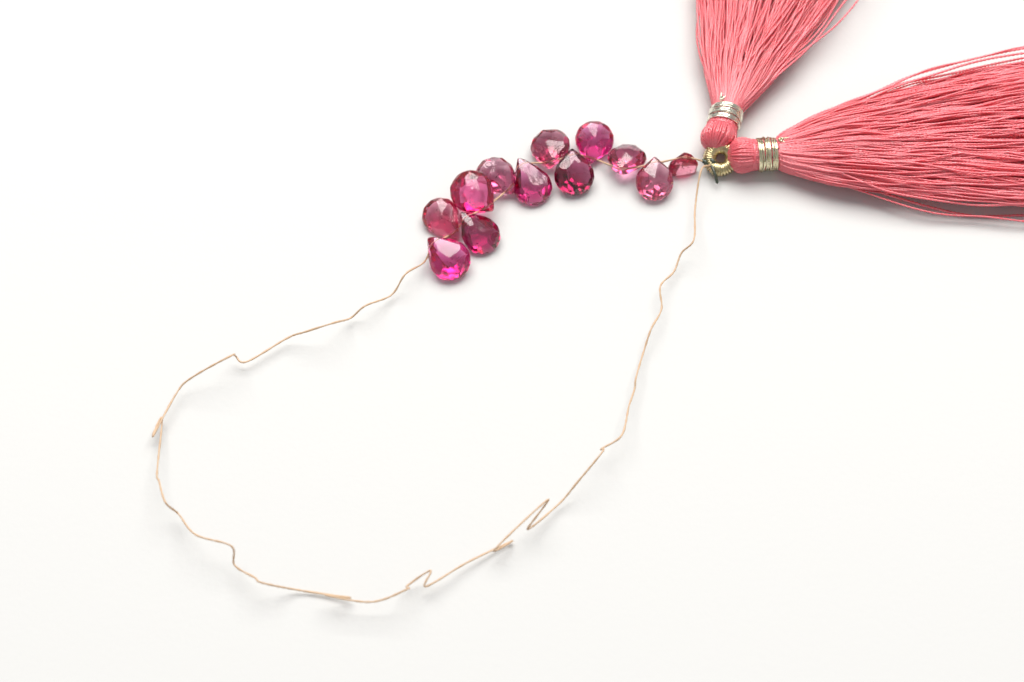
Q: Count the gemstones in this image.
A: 12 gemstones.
